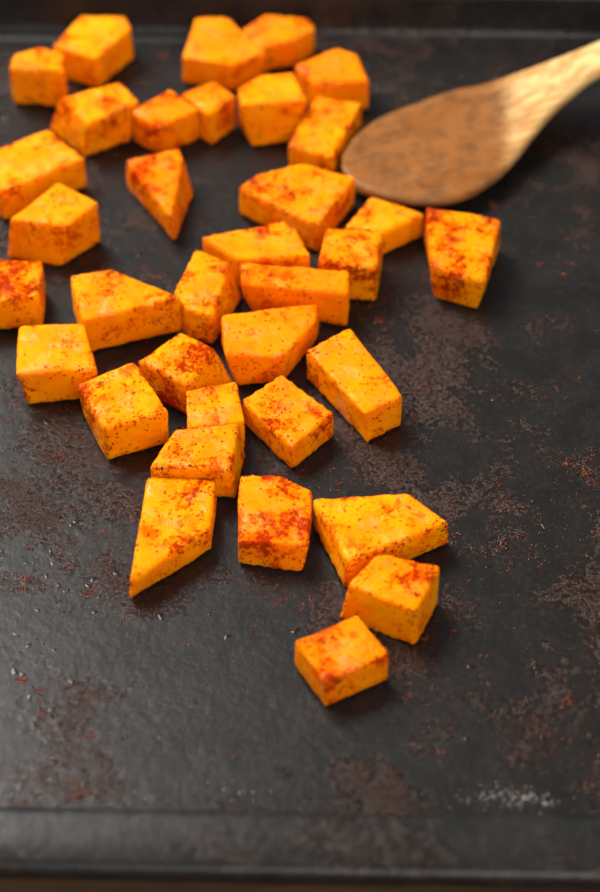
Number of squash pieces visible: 35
